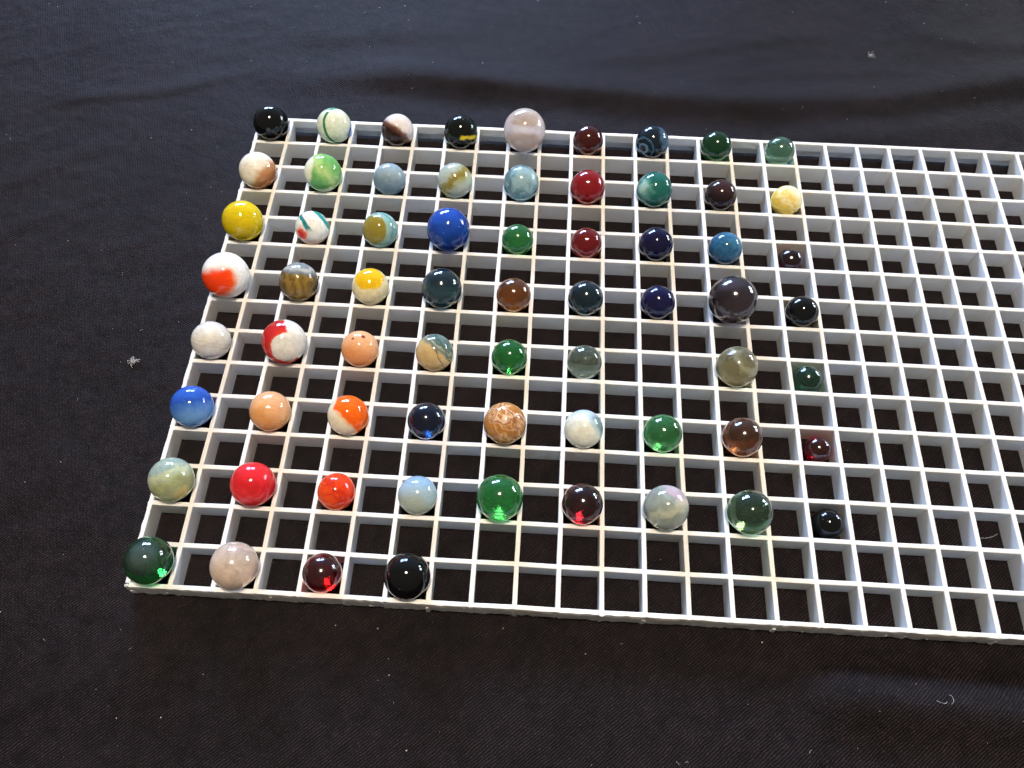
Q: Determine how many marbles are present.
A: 66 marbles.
